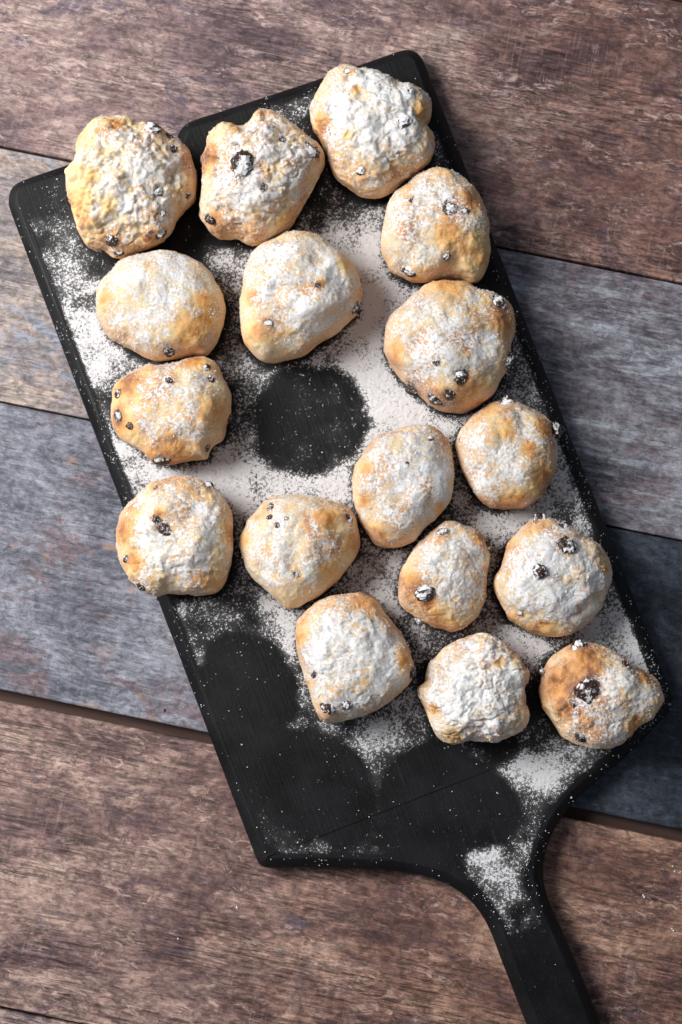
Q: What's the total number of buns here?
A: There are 17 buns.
